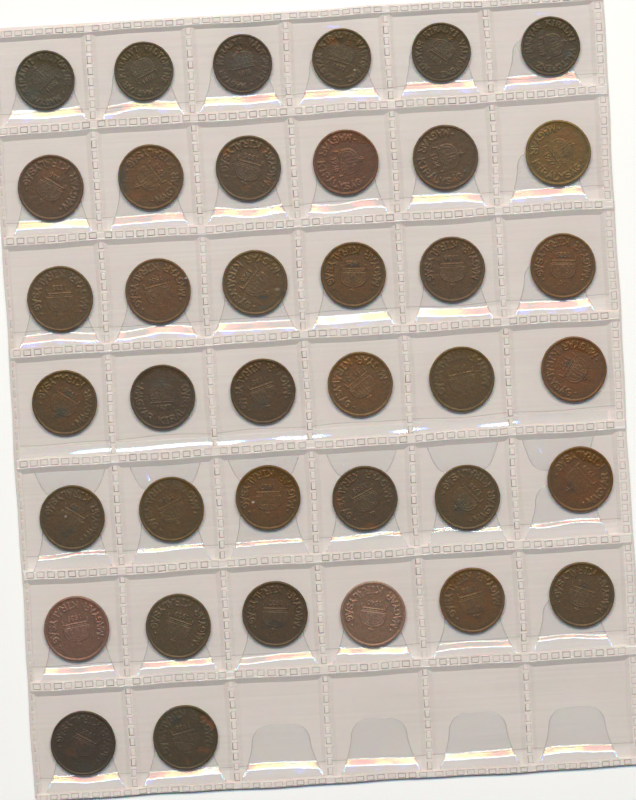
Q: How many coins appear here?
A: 38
